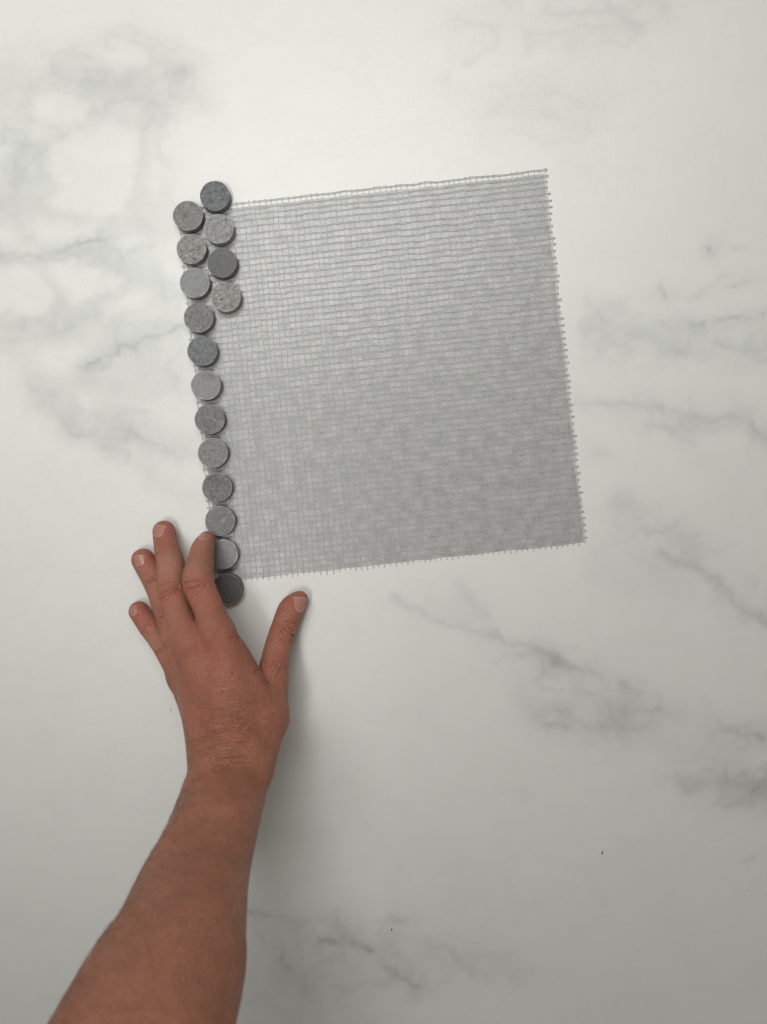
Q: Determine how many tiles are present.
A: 16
